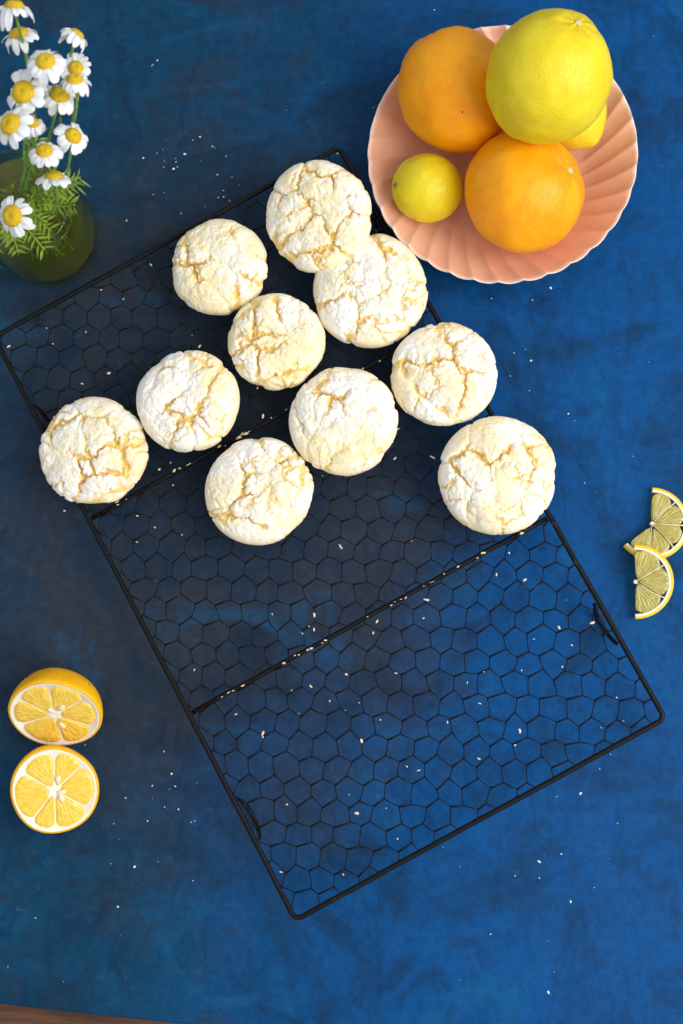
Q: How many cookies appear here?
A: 10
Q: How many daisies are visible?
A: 14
